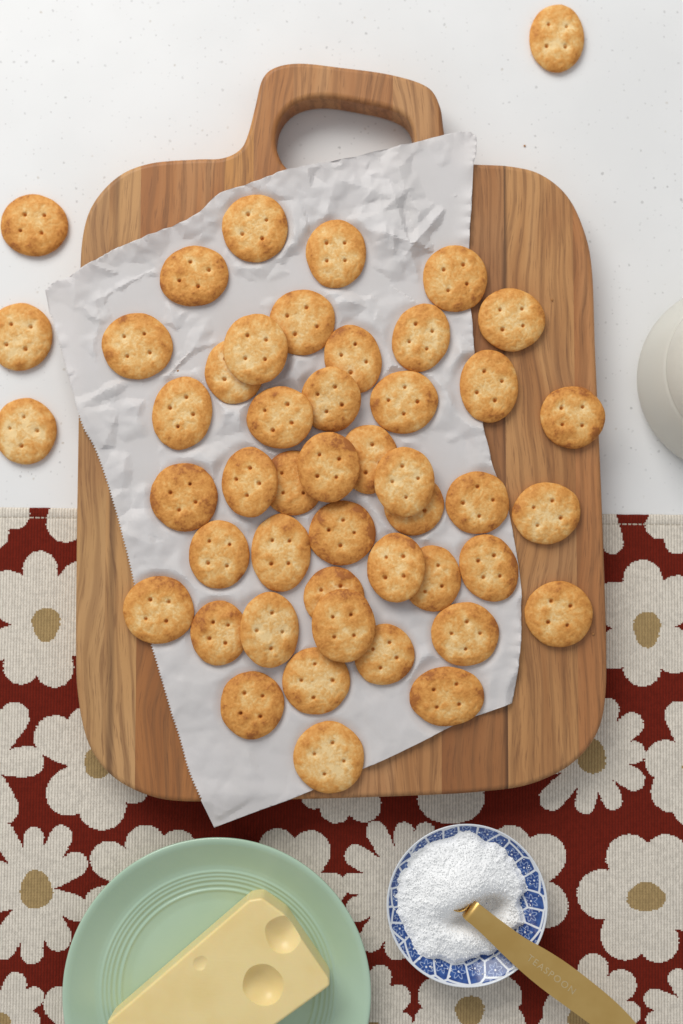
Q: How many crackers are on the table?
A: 48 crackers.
